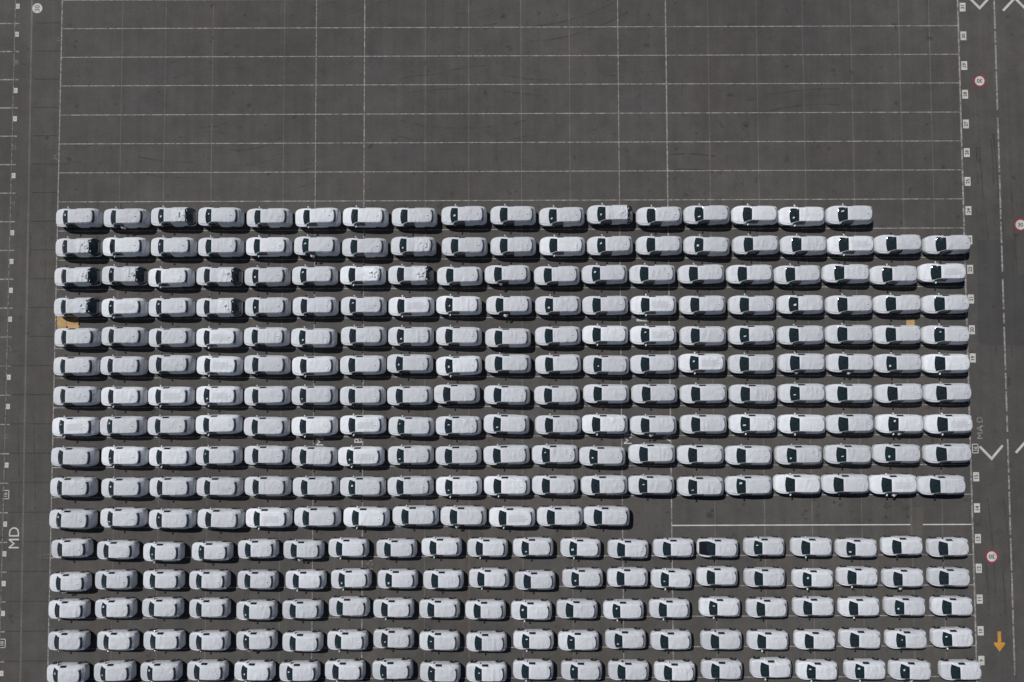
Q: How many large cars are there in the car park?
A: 200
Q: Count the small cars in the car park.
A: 100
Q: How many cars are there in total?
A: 300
